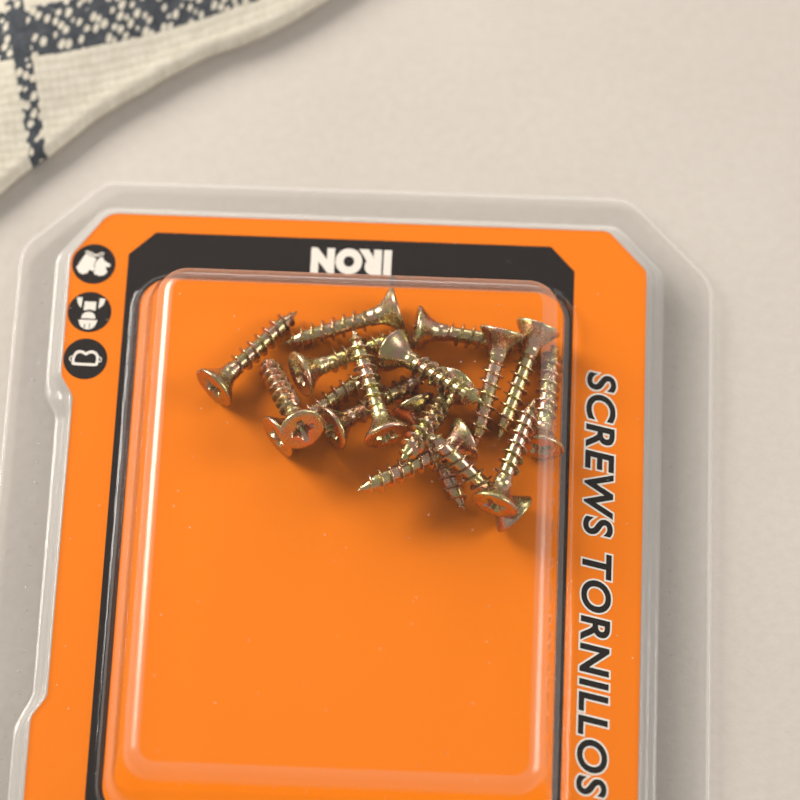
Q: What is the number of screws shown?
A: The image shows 17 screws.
